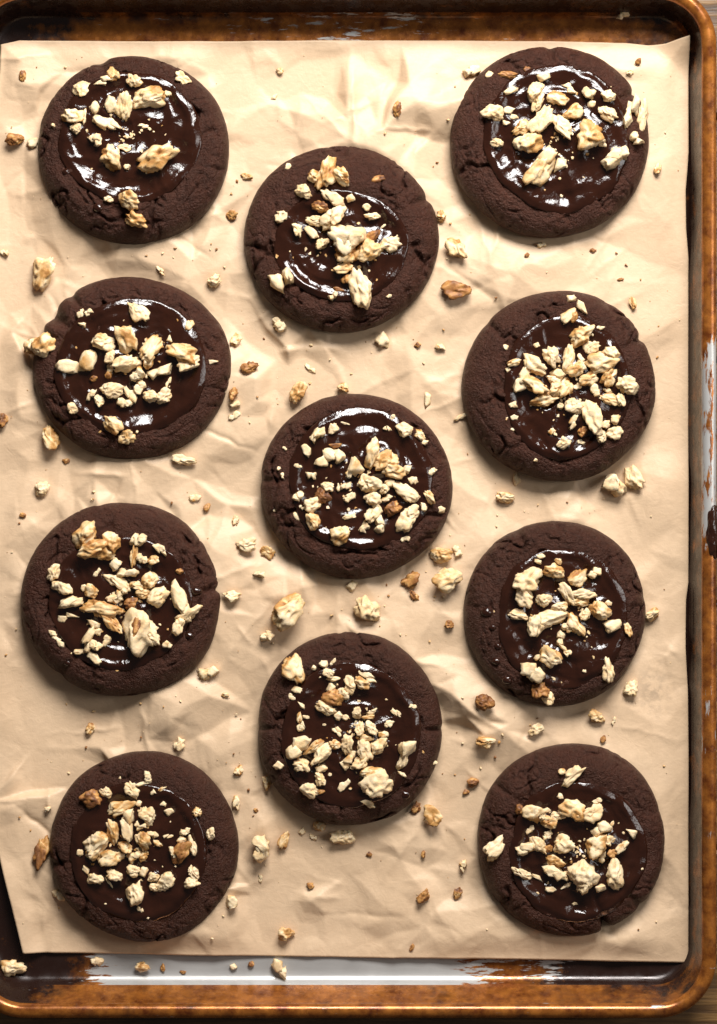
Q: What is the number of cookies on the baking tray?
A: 11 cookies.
